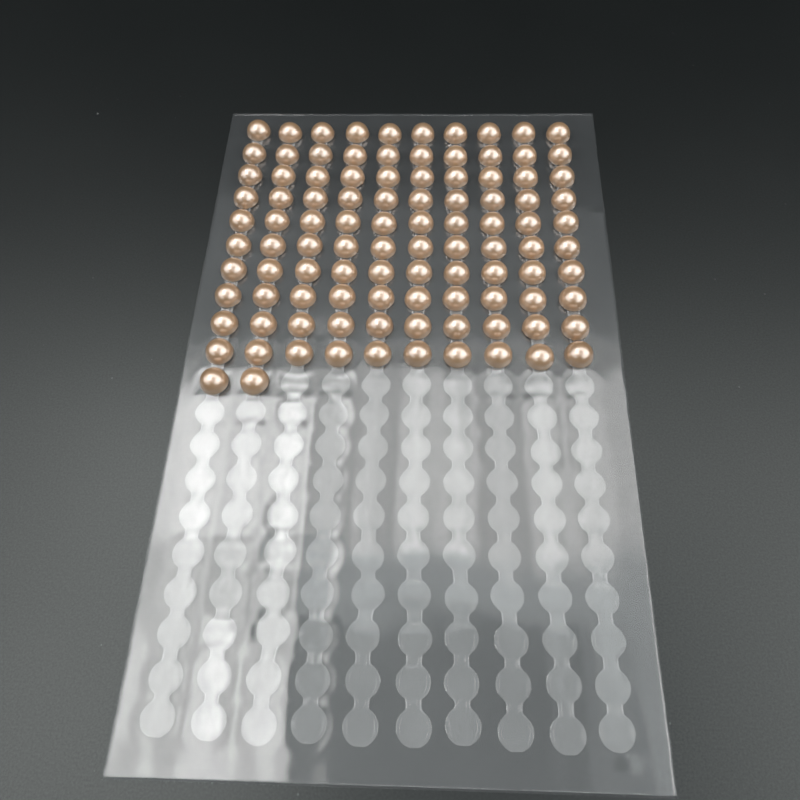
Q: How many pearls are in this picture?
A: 102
